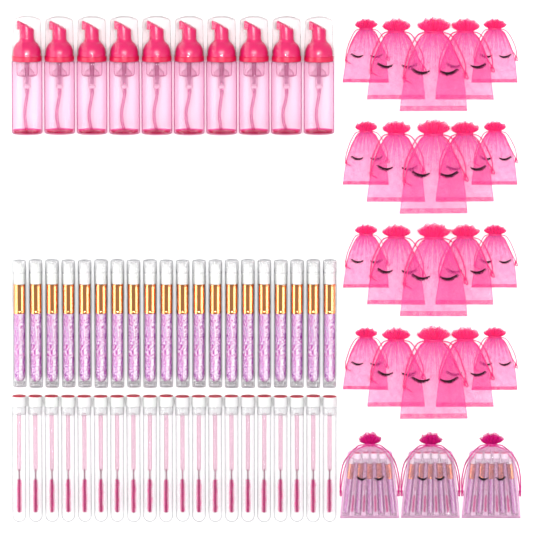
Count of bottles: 10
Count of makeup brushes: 35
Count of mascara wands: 32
